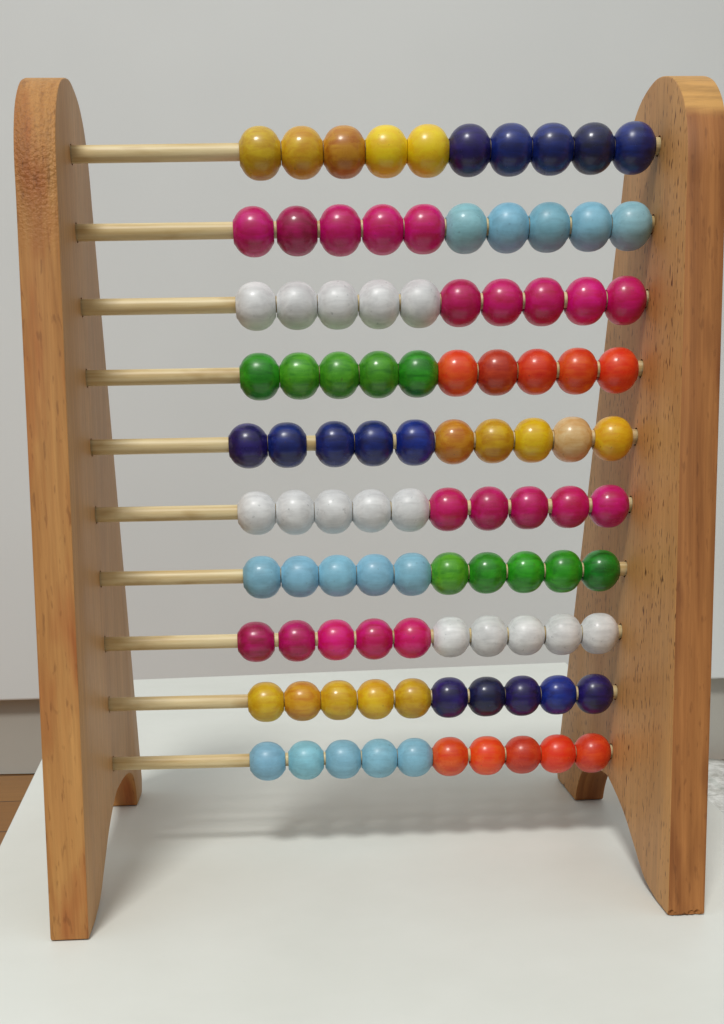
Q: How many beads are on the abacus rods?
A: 100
